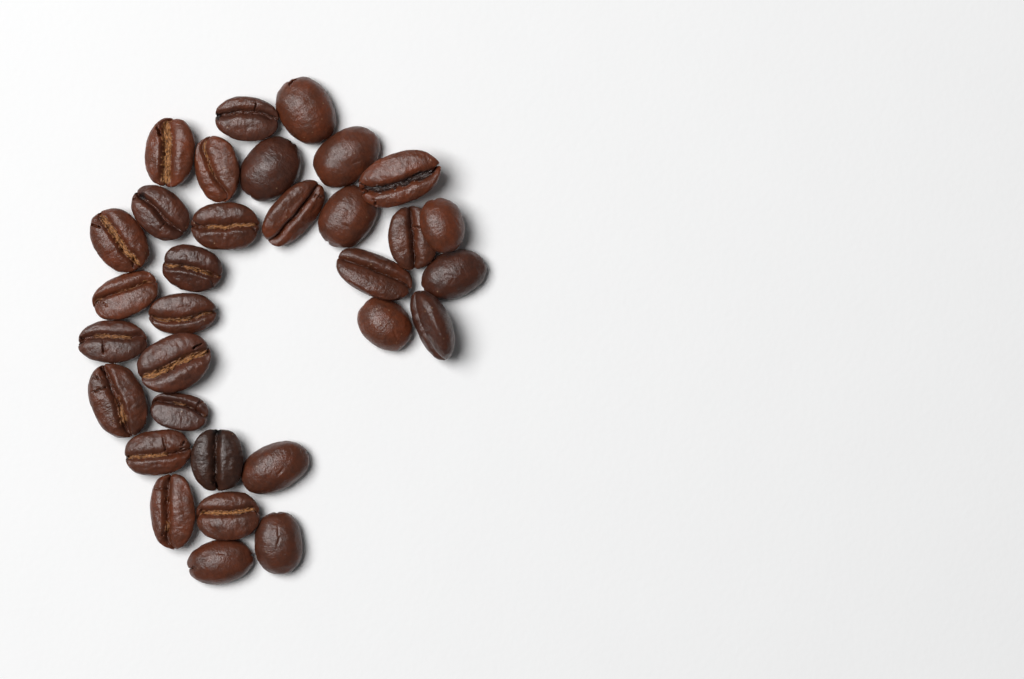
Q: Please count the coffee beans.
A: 32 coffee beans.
